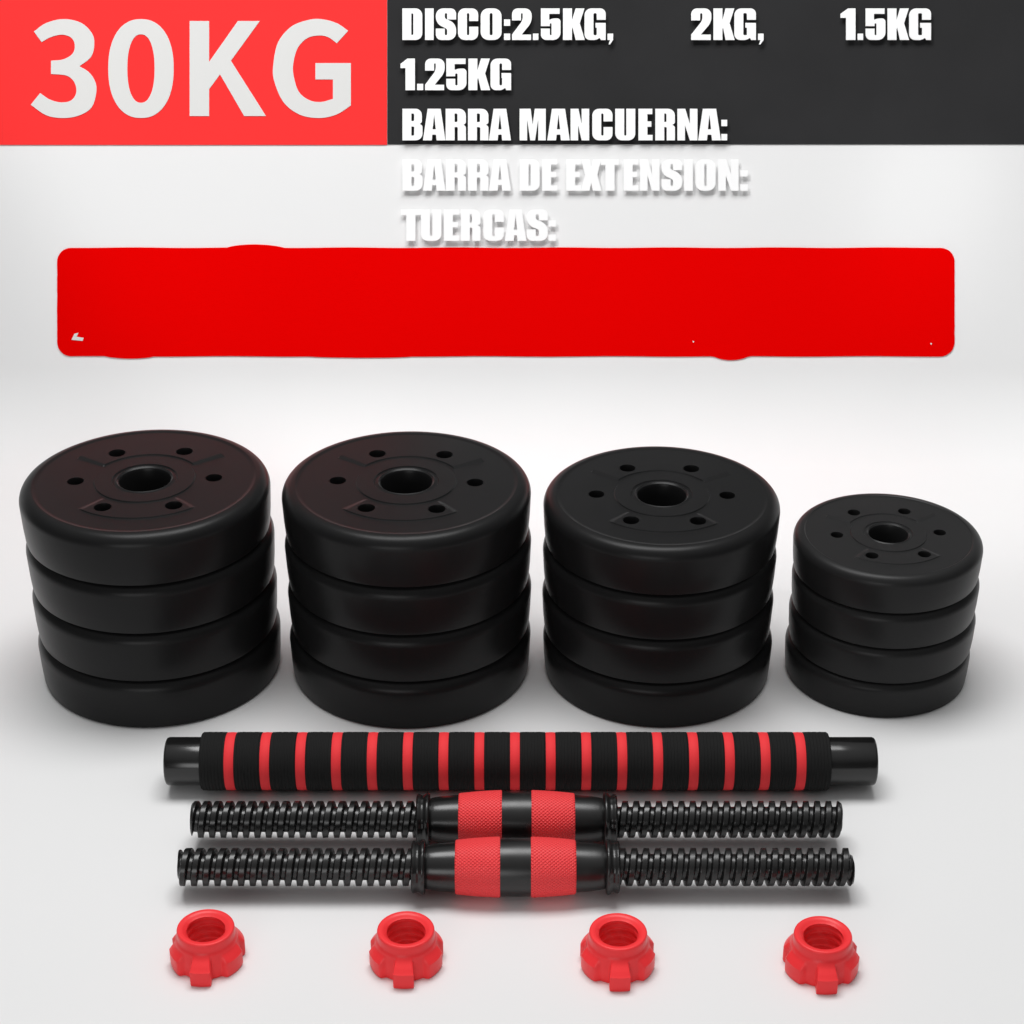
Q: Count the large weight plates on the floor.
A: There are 12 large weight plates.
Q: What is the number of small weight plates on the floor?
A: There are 4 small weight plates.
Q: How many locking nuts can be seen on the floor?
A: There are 4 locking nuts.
